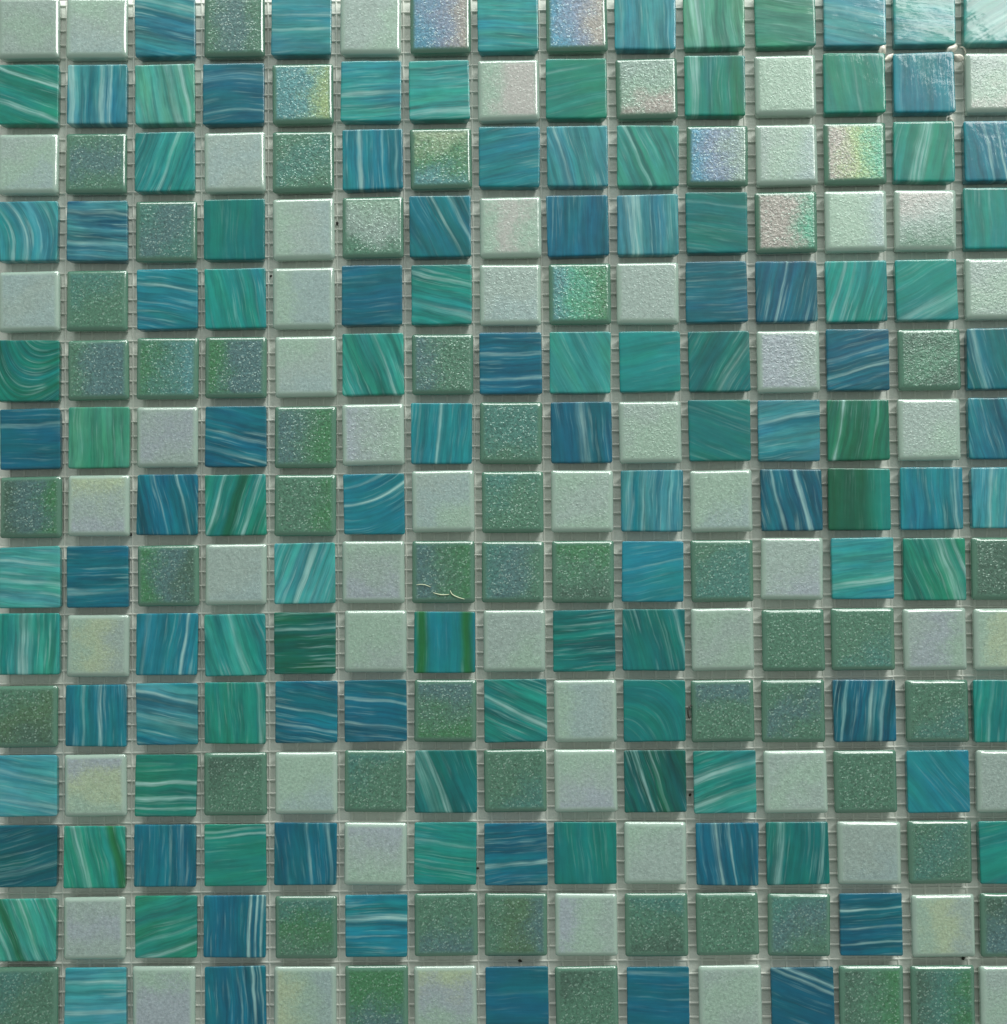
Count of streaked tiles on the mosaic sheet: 116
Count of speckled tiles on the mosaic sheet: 109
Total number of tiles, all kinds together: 225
